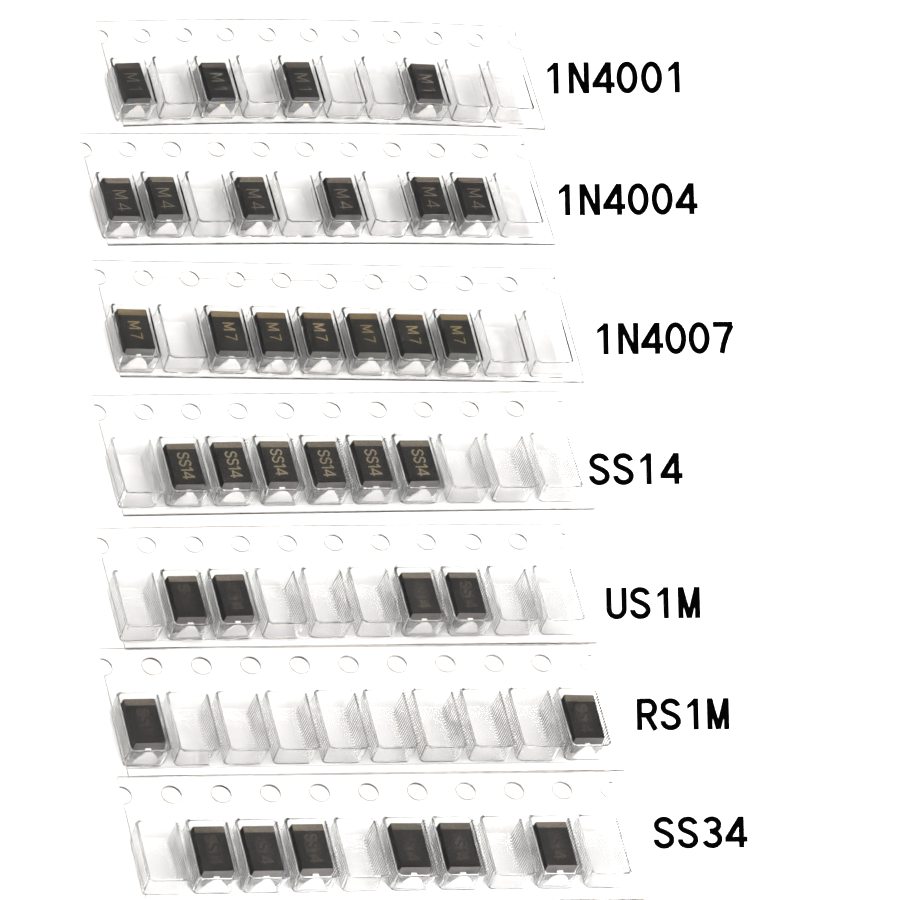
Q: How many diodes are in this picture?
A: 35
